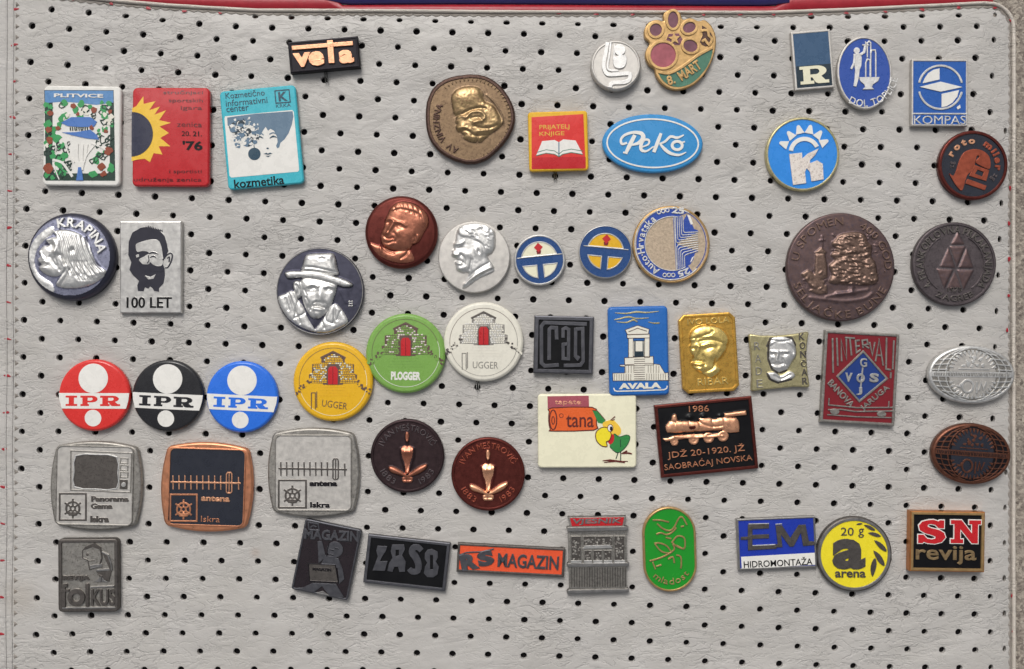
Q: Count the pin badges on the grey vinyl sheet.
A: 53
